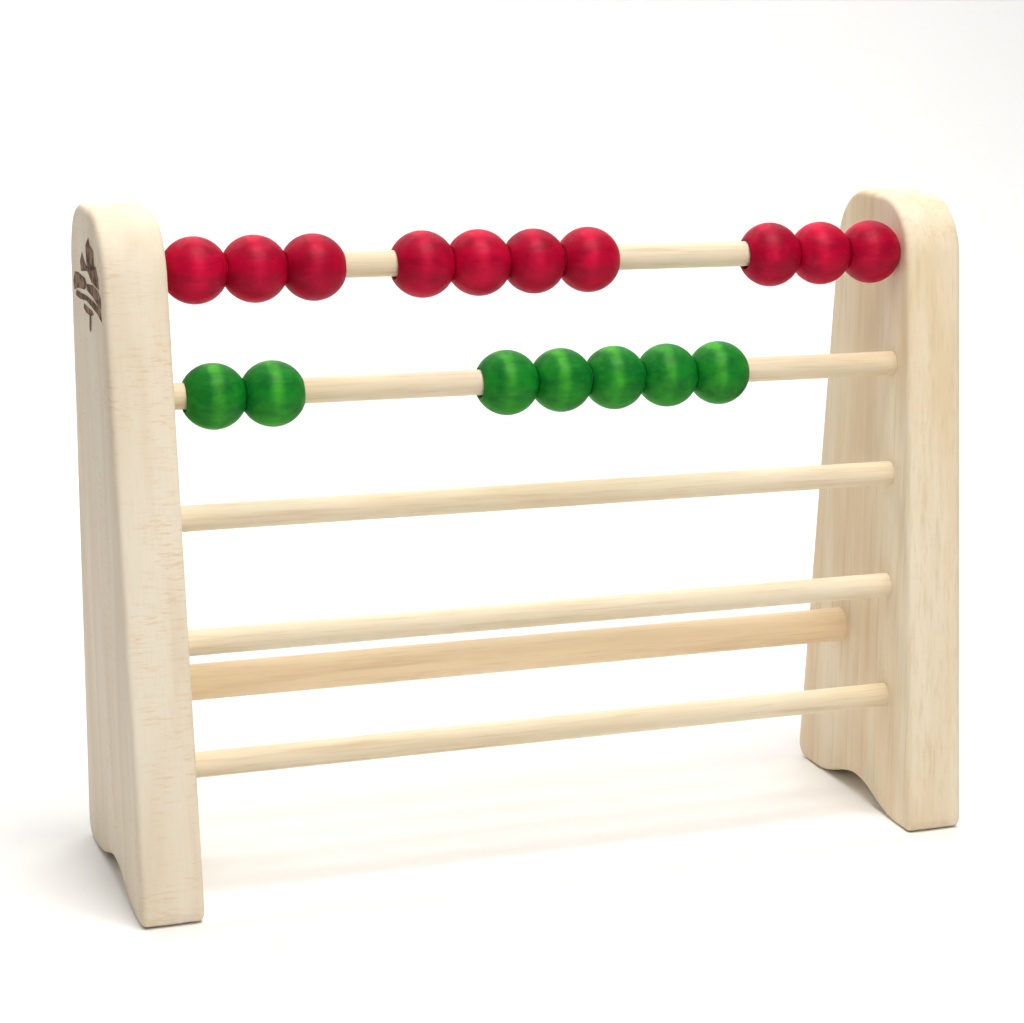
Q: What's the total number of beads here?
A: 17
